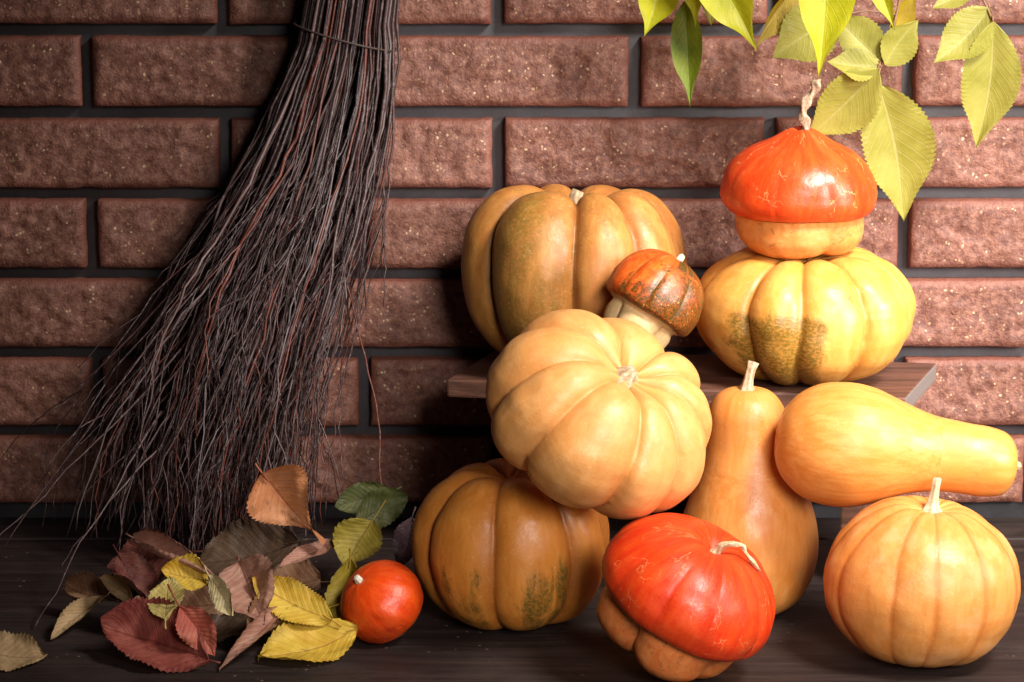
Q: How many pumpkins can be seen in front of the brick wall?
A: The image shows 9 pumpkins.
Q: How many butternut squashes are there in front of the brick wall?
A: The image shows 2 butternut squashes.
